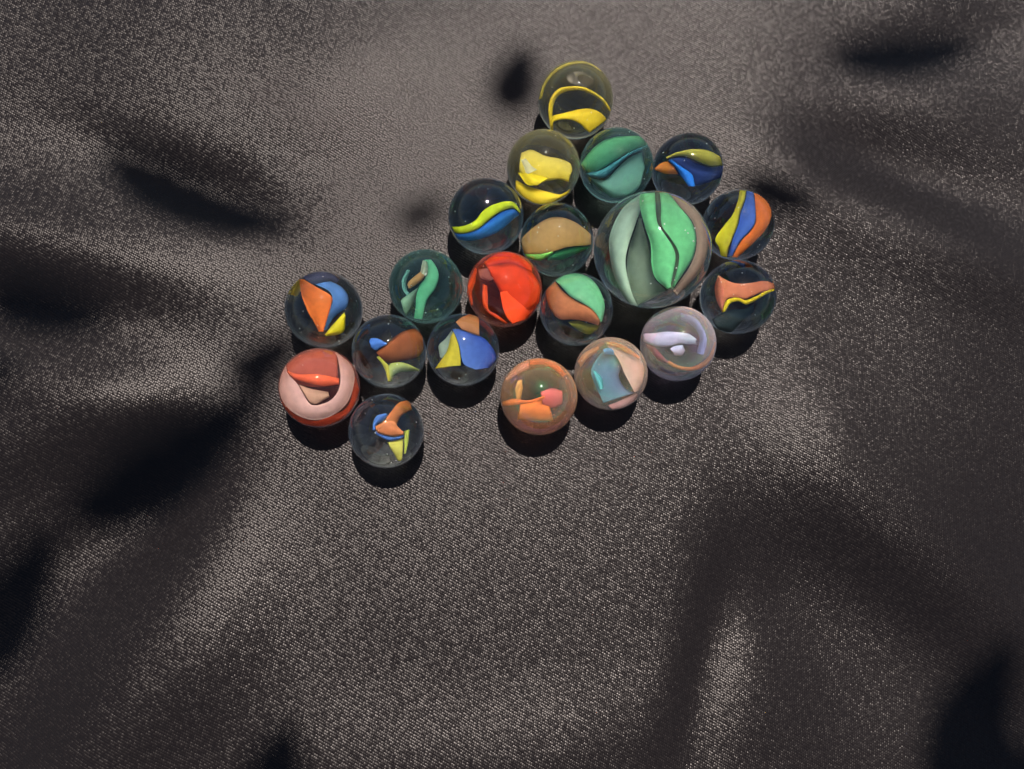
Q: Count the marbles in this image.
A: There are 20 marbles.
